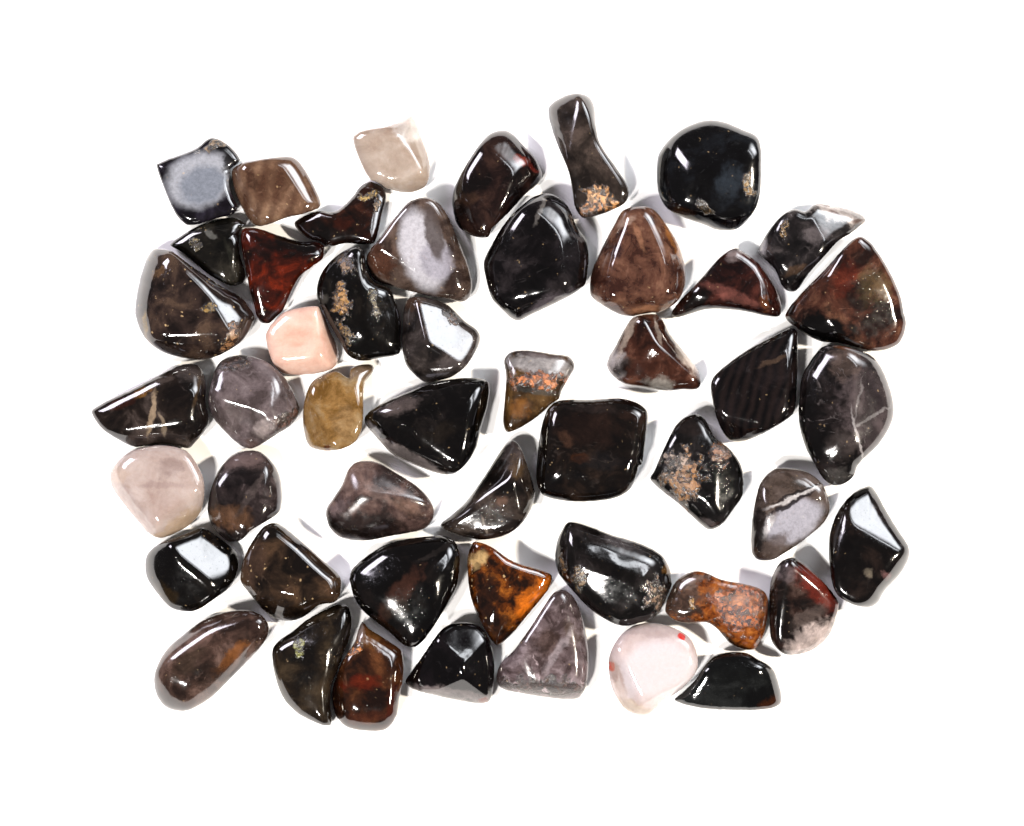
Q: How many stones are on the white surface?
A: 49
